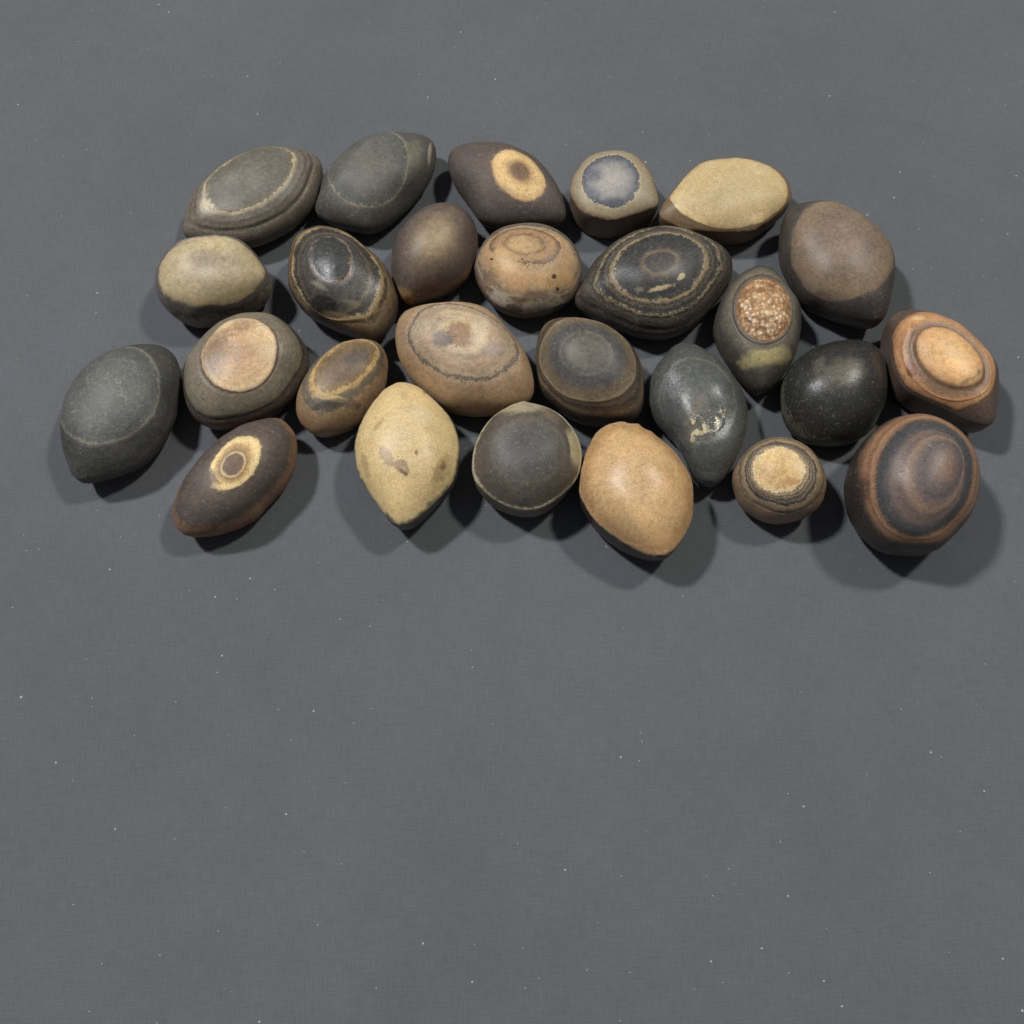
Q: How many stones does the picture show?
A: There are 26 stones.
